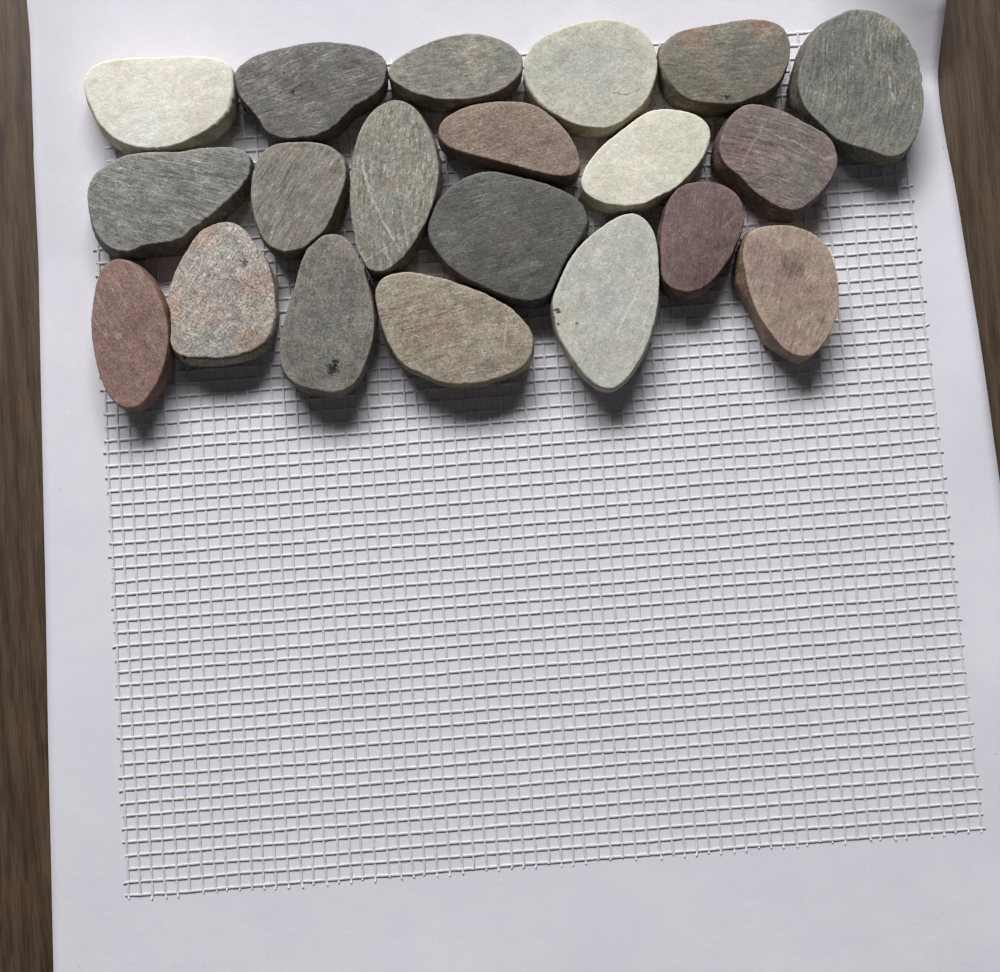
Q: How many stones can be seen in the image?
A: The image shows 20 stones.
